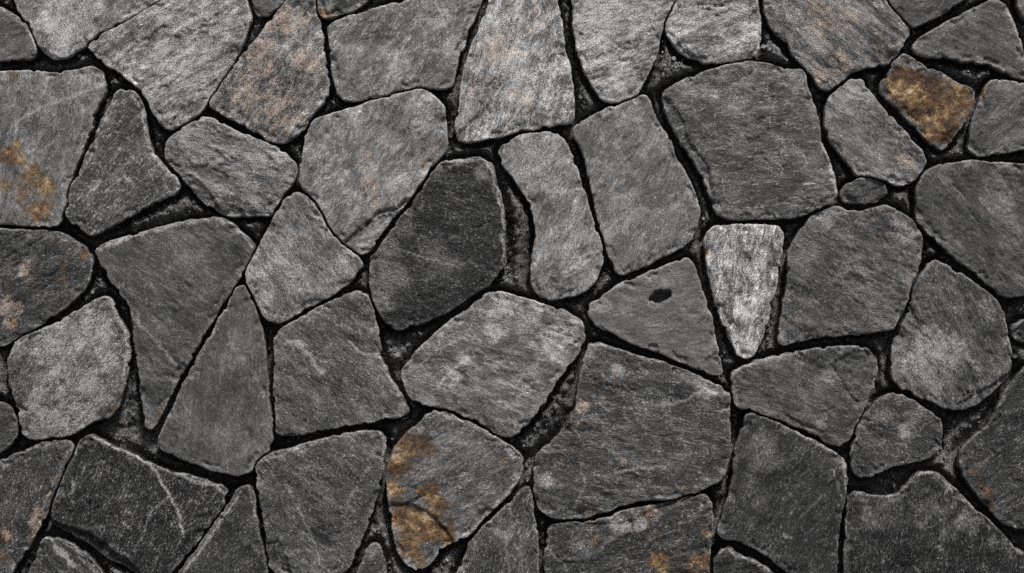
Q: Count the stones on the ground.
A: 56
